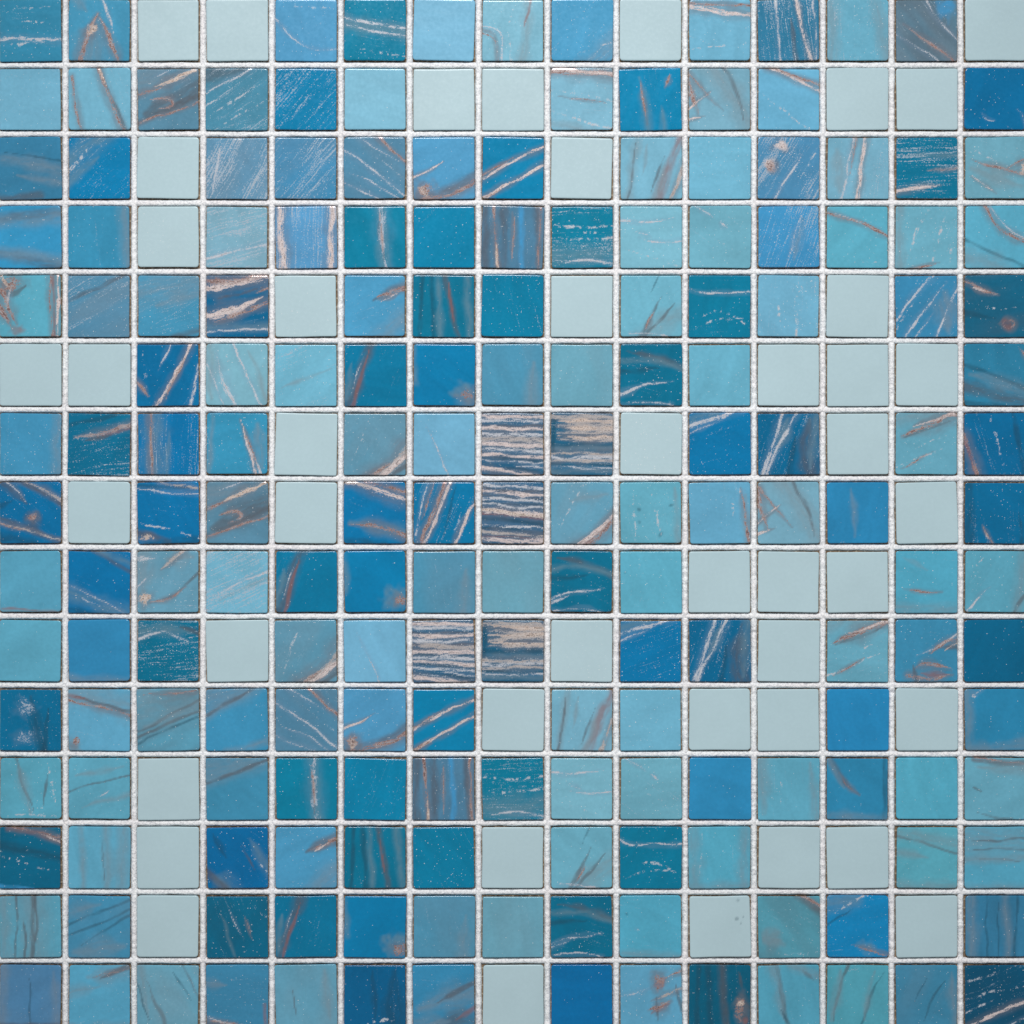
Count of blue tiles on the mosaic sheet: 181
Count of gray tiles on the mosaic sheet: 44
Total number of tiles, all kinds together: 225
